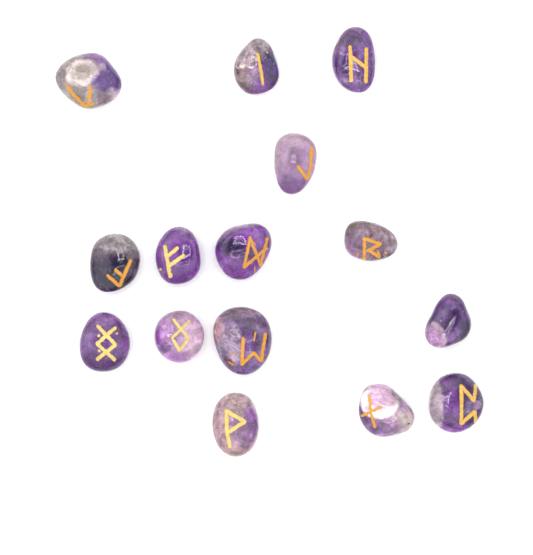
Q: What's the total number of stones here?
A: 15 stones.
